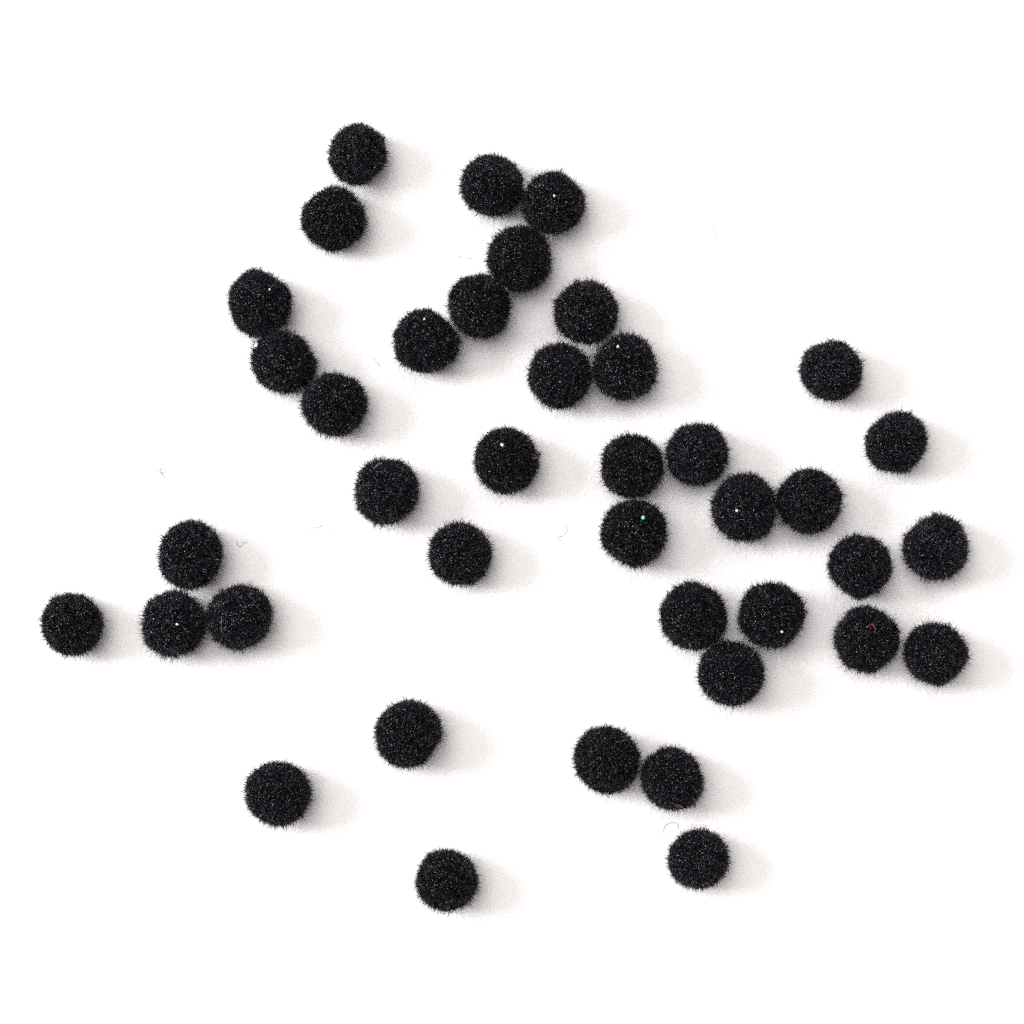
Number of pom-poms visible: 40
